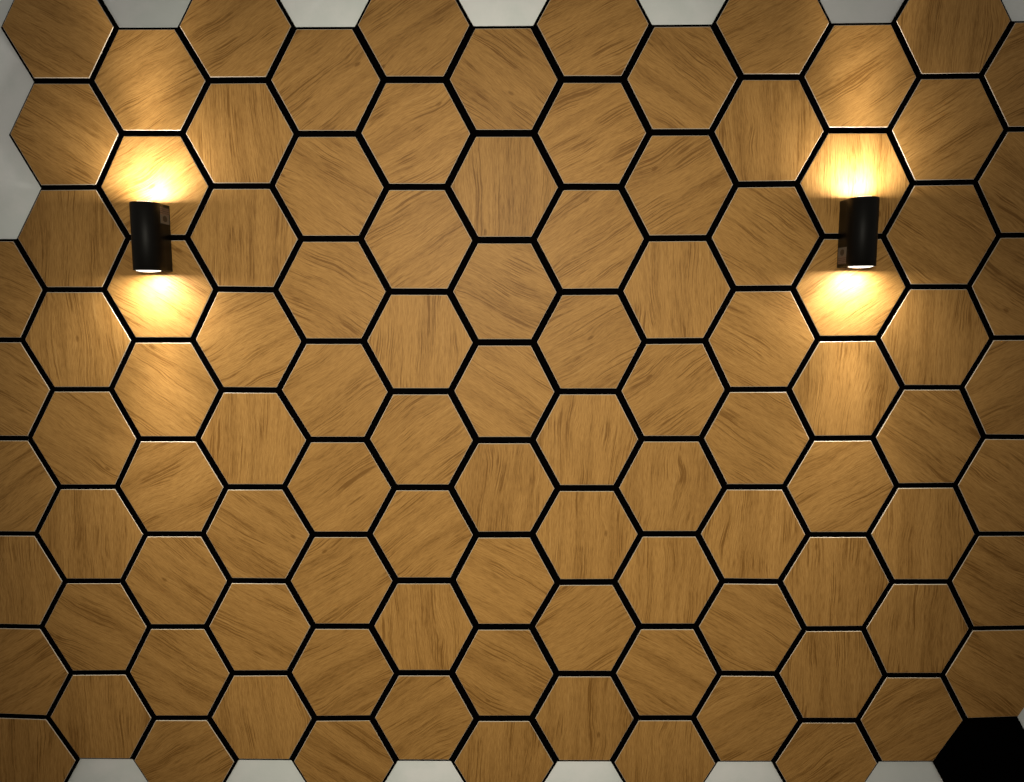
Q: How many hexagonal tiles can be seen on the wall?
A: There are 101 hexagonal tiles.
